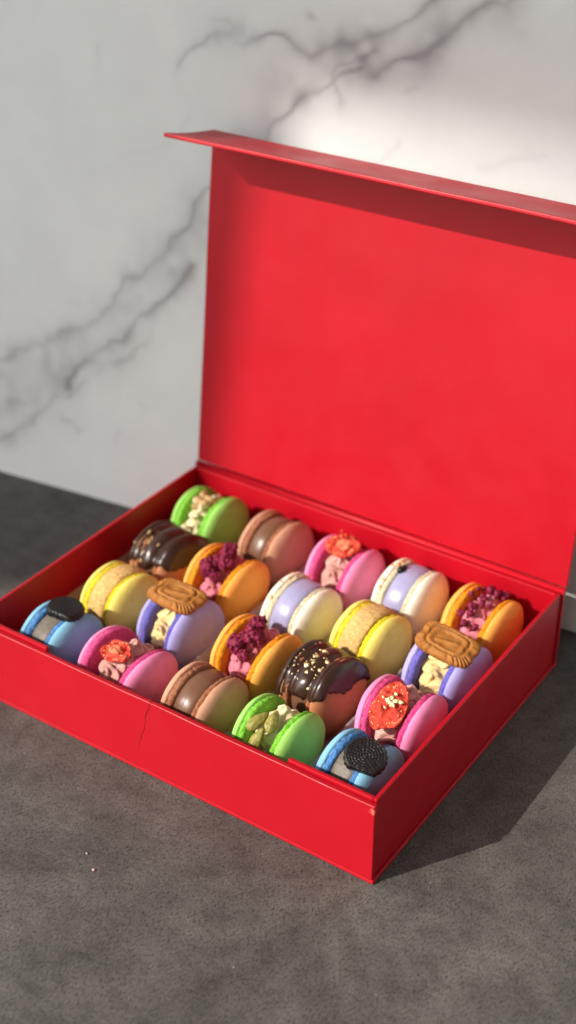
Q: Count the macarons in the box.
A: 20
